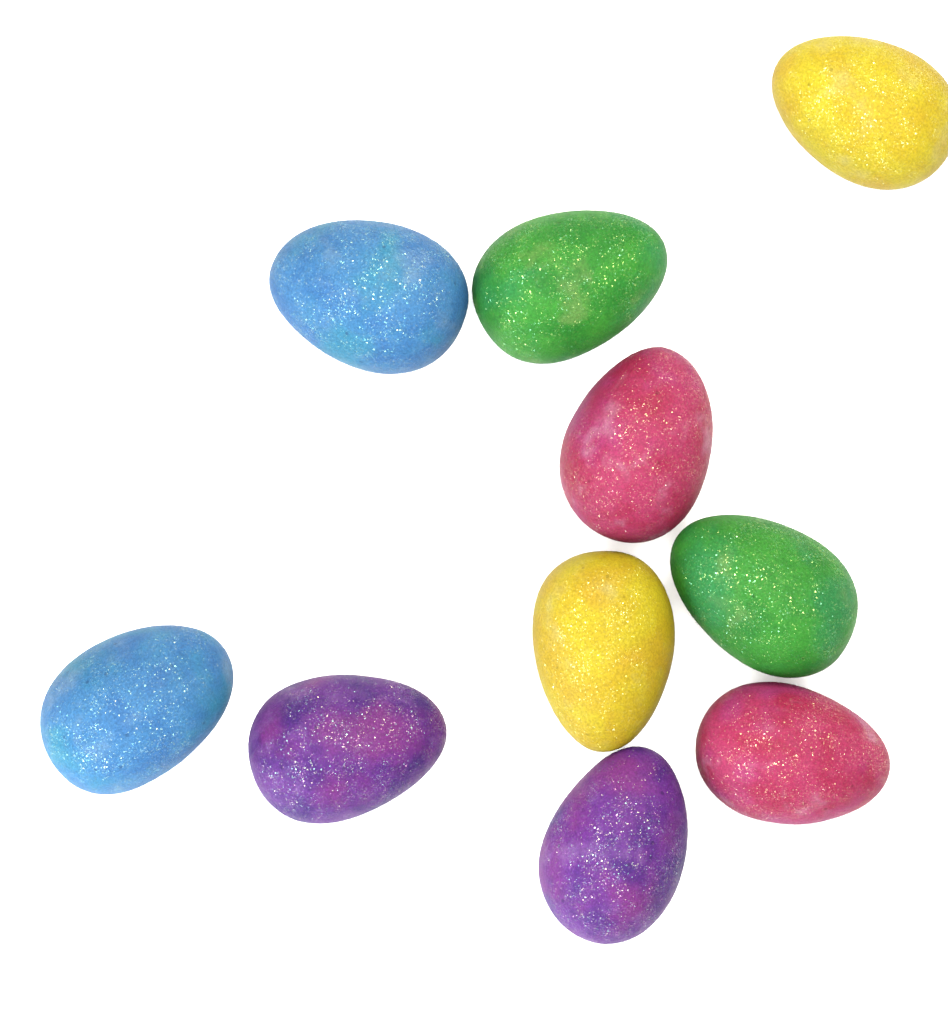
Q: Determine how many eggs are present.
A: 10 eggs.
